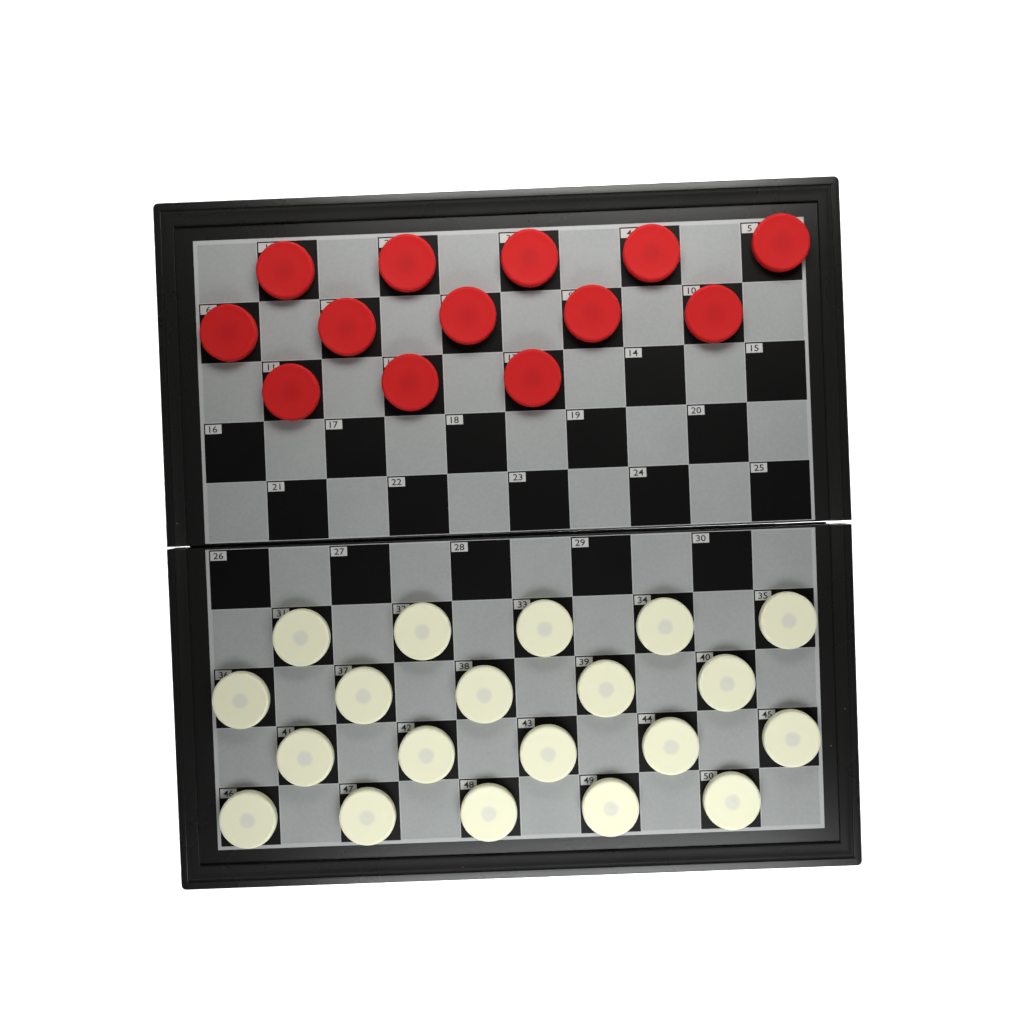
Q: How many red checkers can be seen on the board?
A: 13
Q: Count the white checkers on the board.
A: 20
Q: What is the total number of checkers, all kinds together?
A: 33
